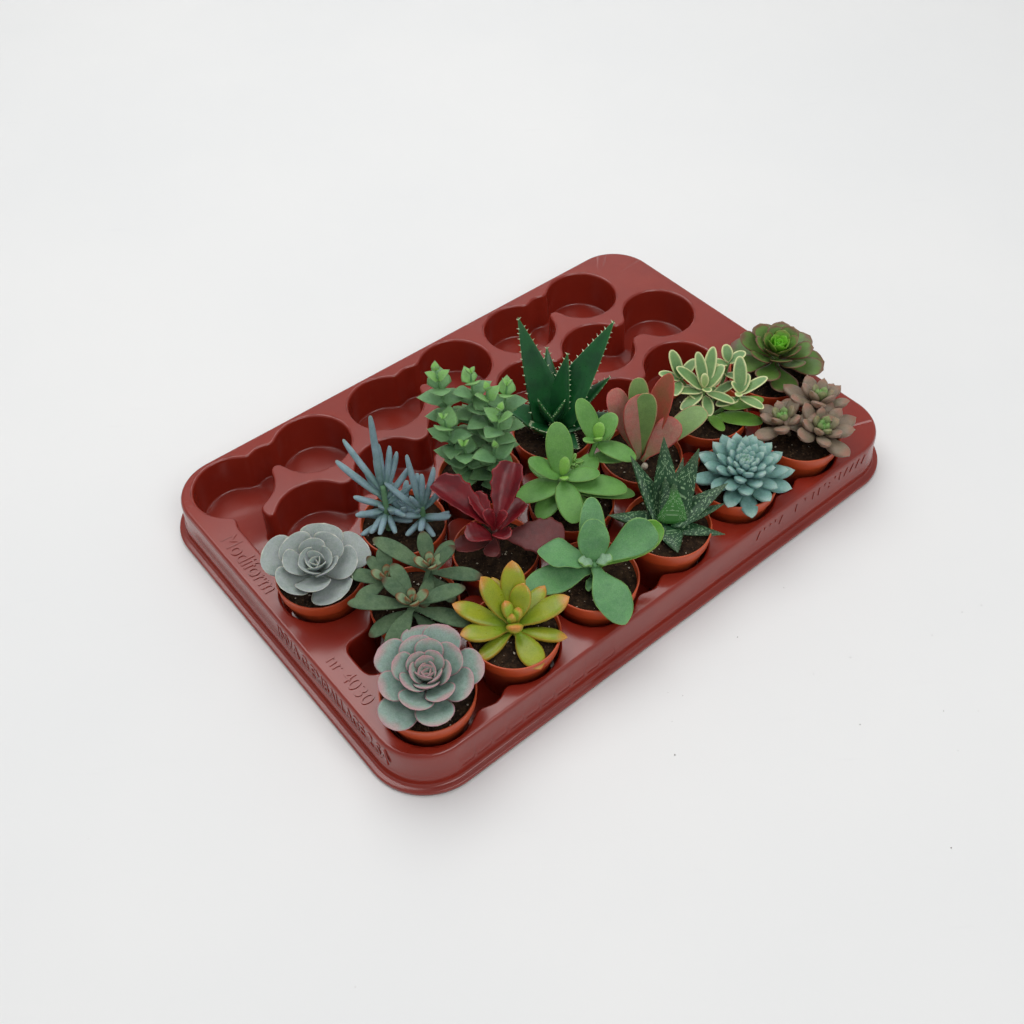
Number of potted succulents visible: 16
